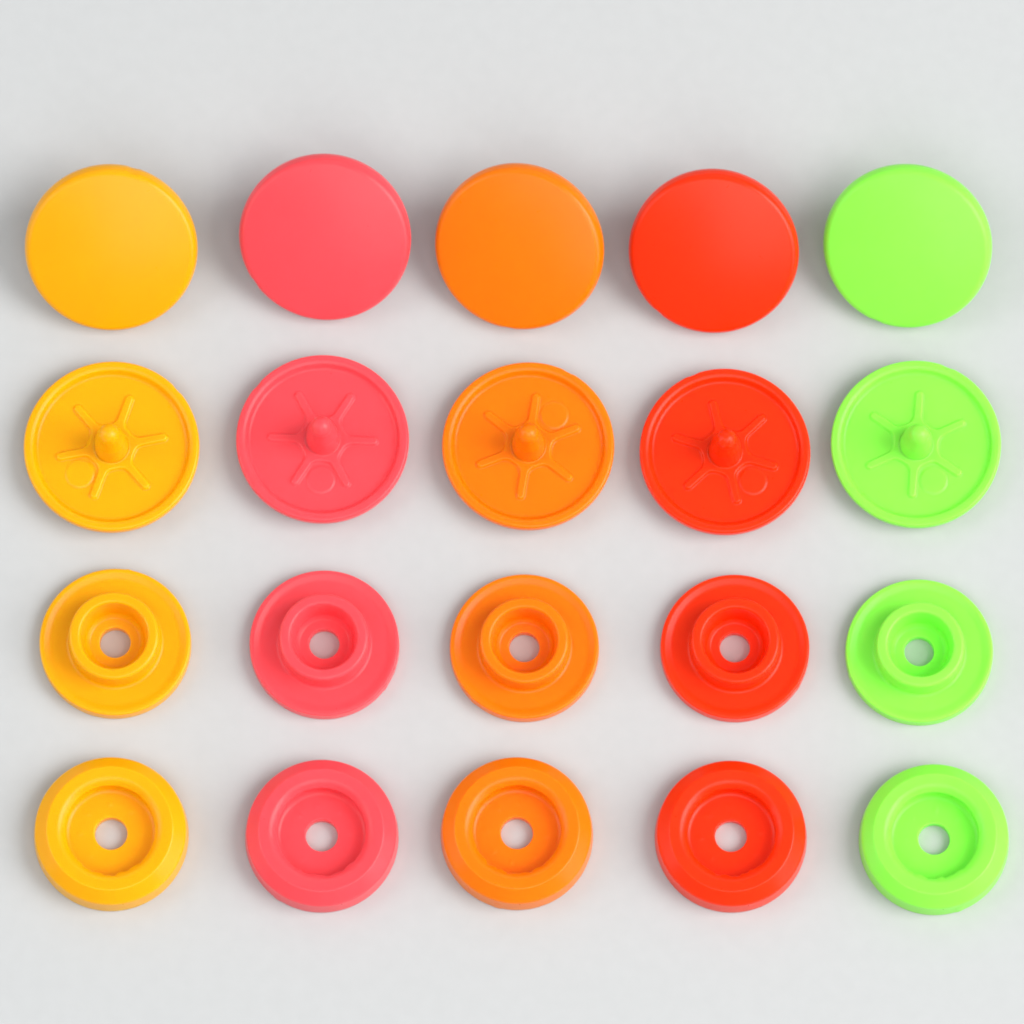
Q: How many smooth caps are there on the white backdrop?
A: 5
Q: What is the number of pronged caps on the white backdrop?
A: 5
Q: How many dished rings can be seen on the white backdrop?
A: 5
